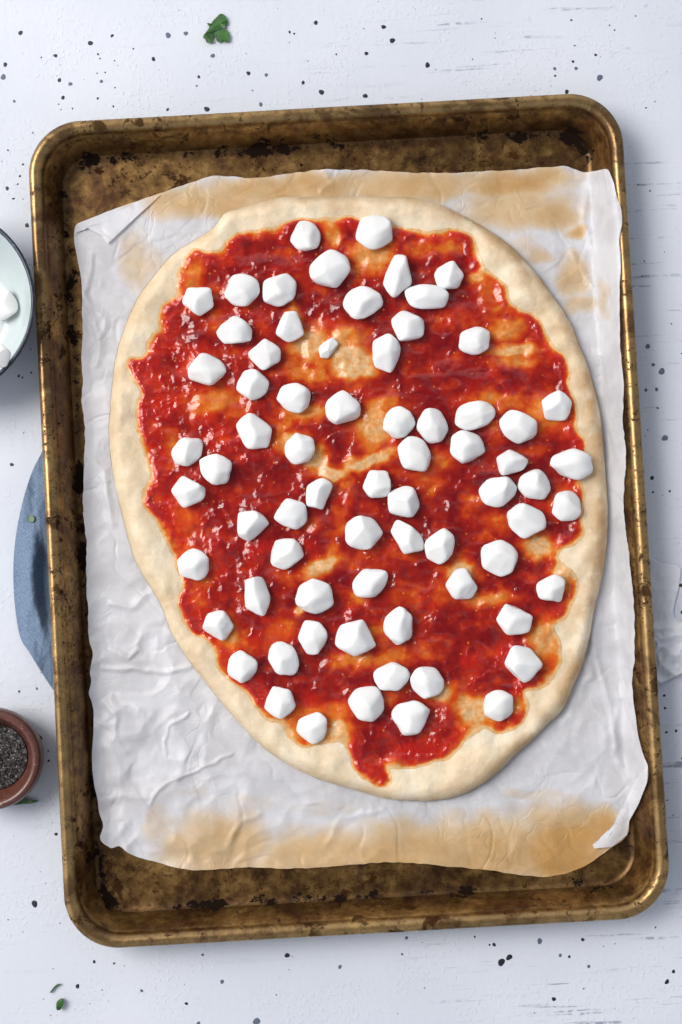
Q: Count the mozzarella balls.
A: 72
